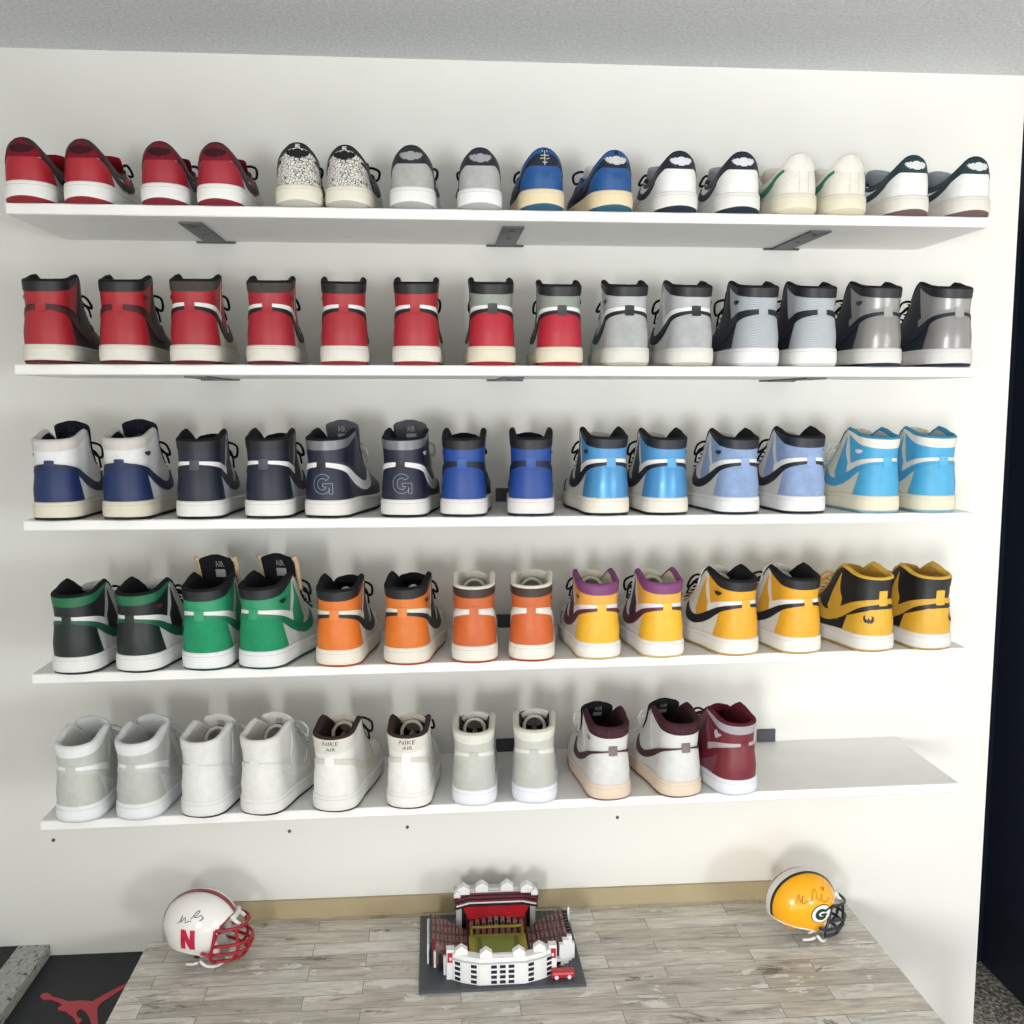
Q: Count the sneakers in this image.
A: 69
